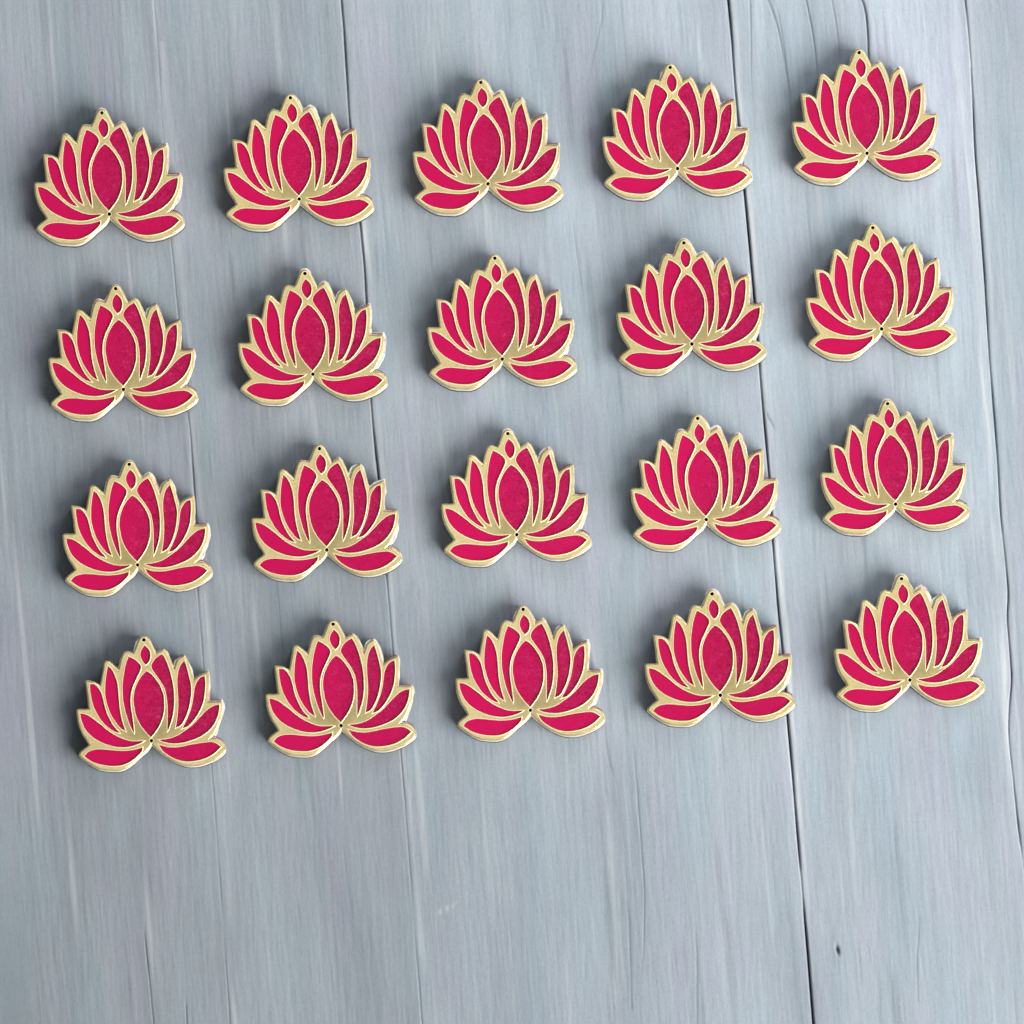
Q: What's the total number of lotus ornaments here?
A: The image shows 20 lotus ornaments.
